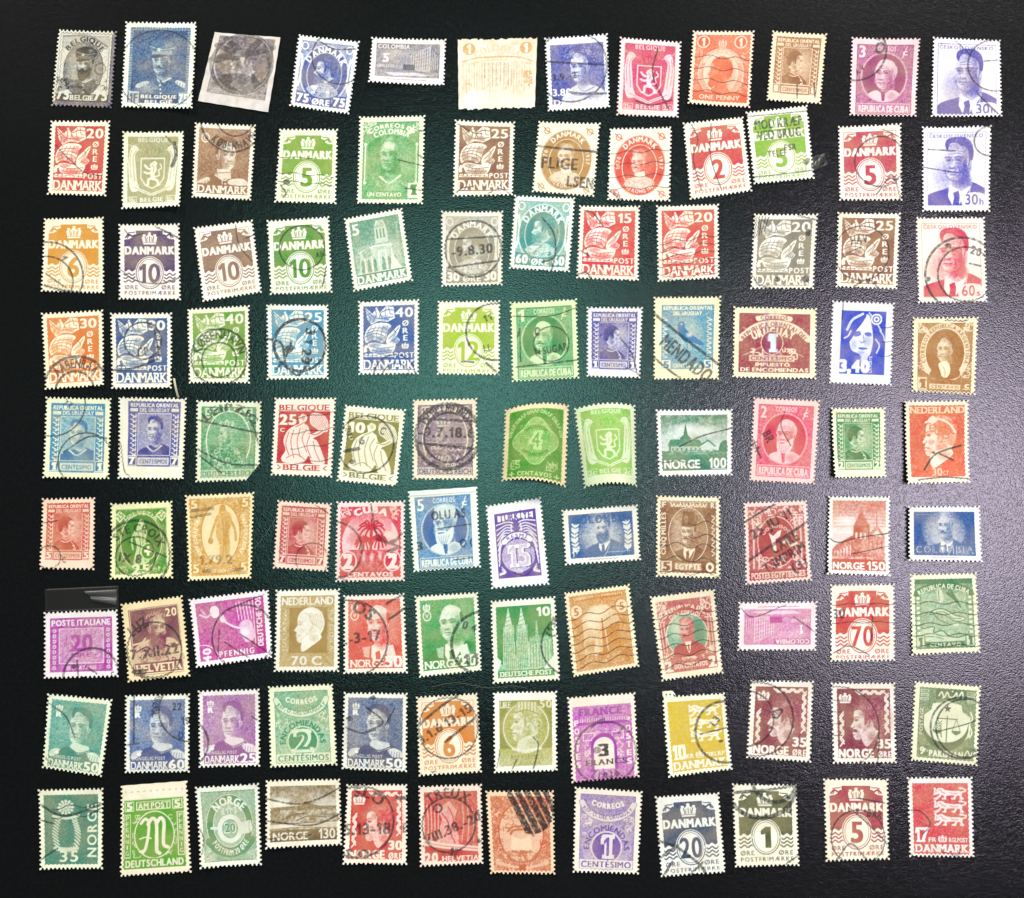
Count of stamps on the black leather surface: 108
